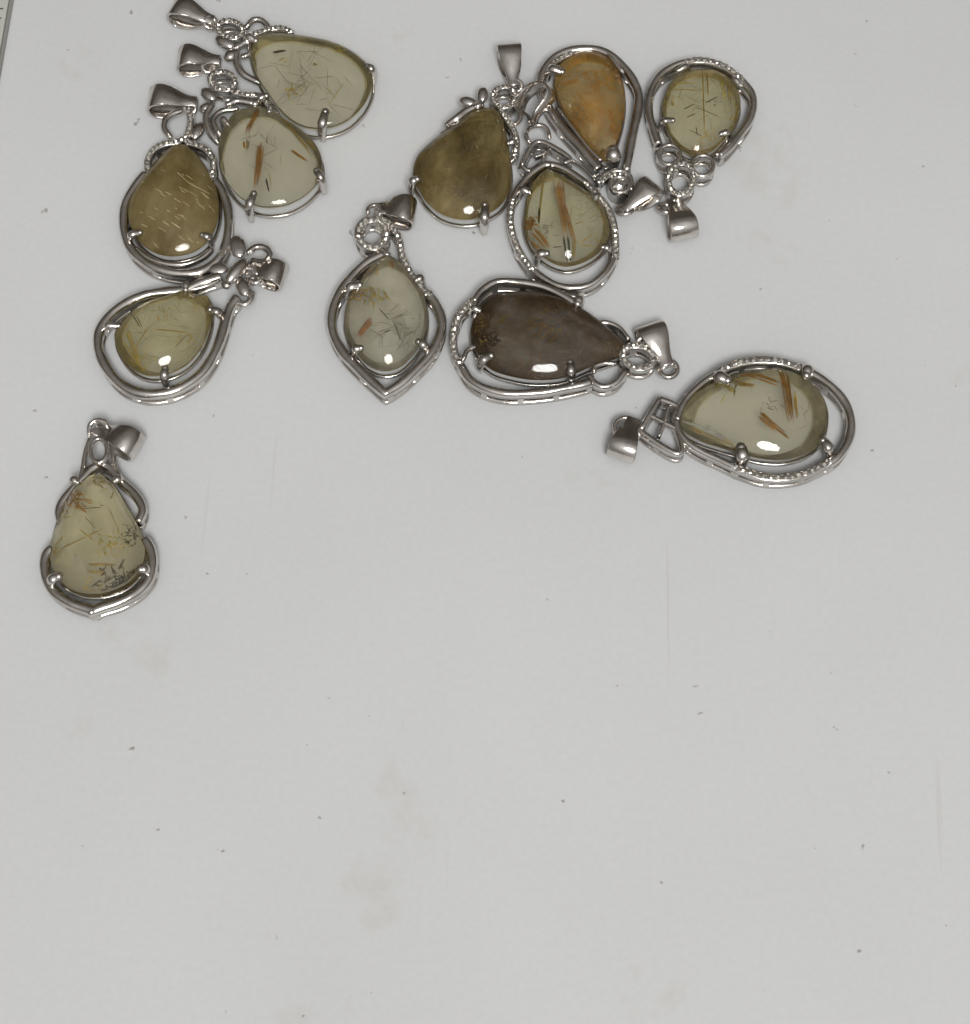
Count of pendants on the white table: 12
